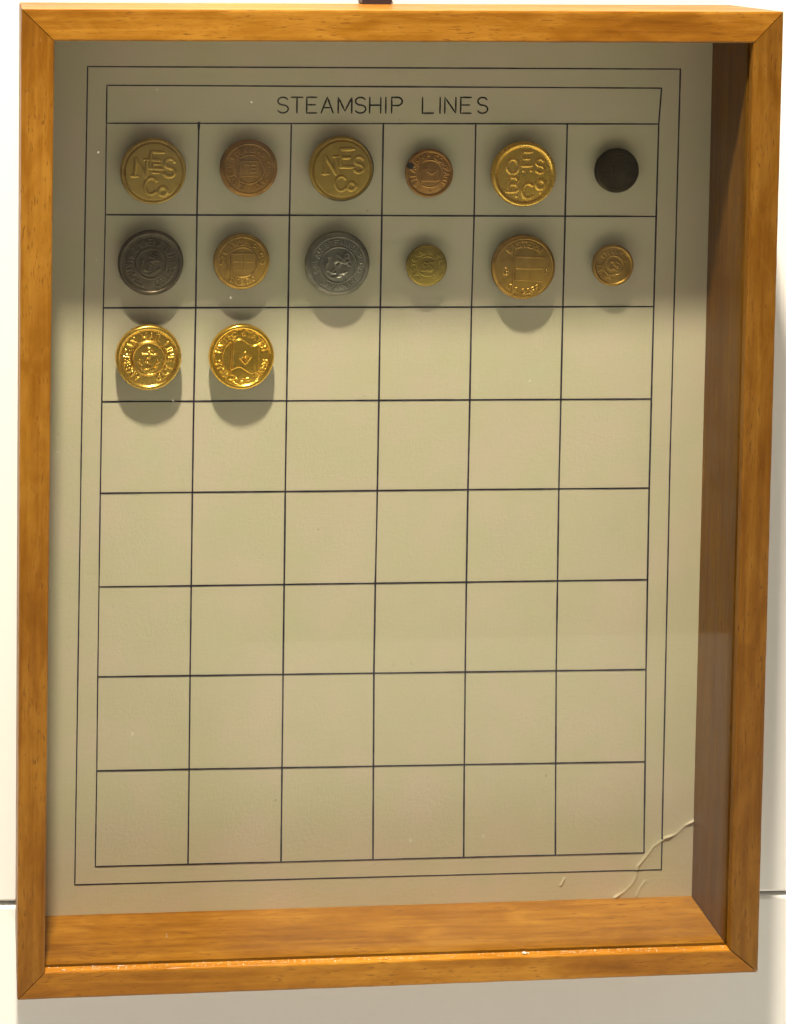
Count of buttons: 14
